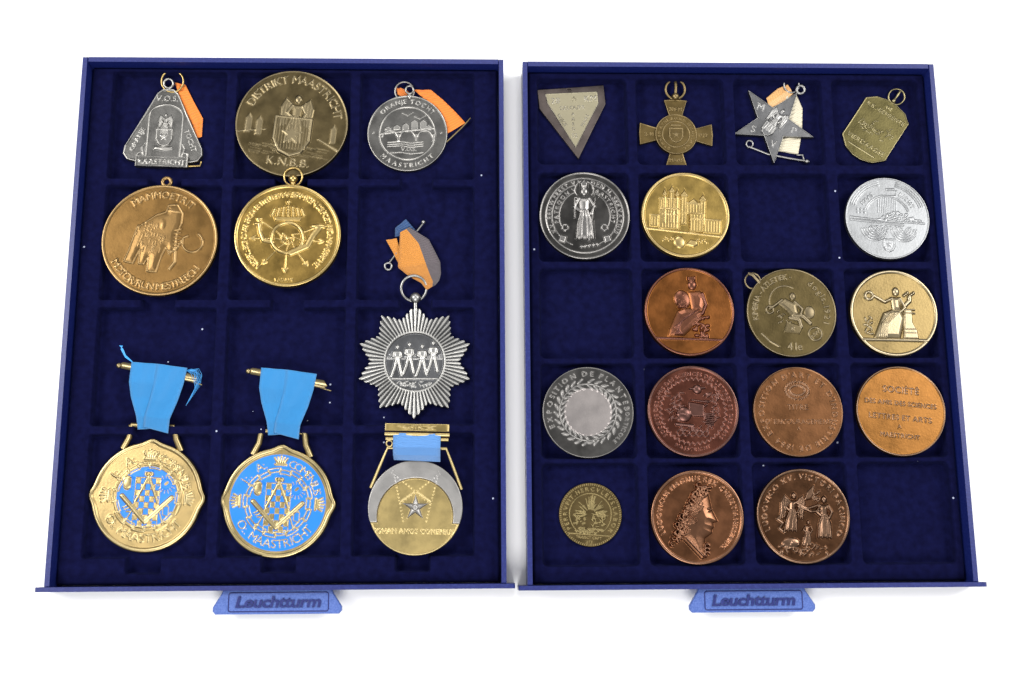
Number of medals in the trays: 26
